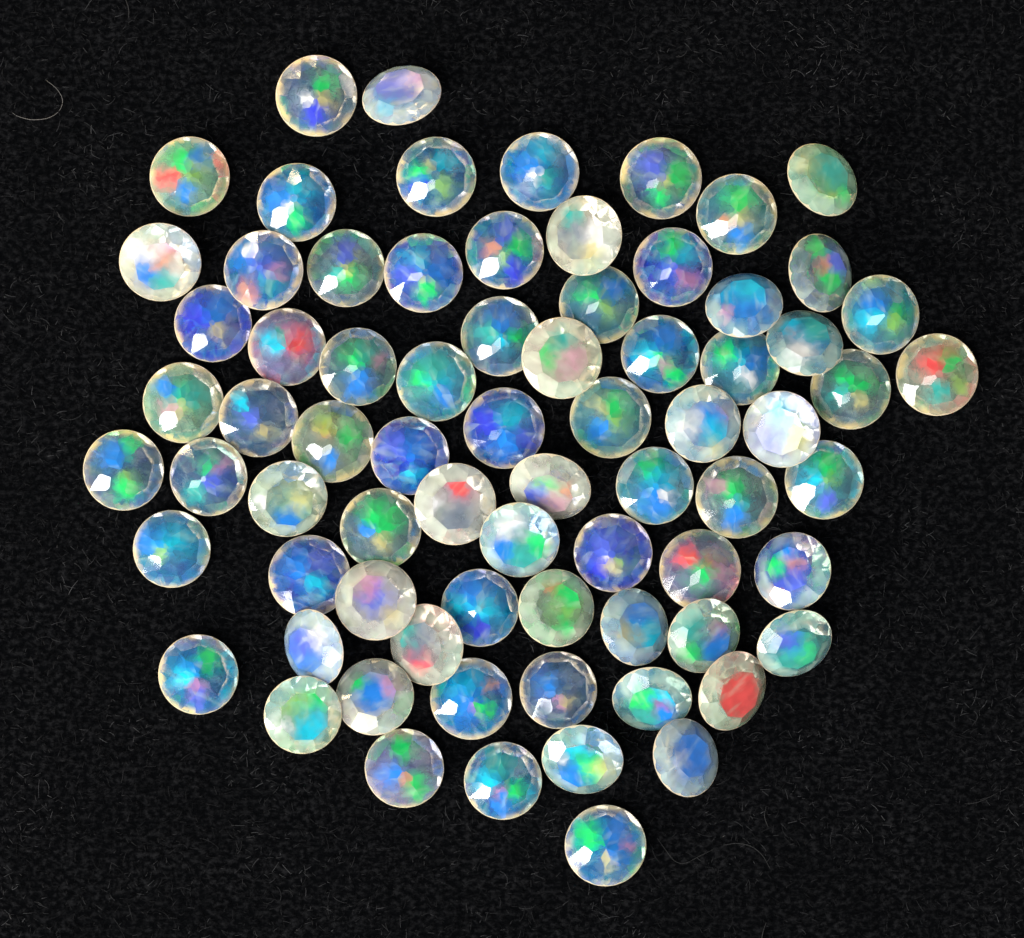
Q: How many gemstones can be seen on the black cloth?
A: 74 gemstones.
